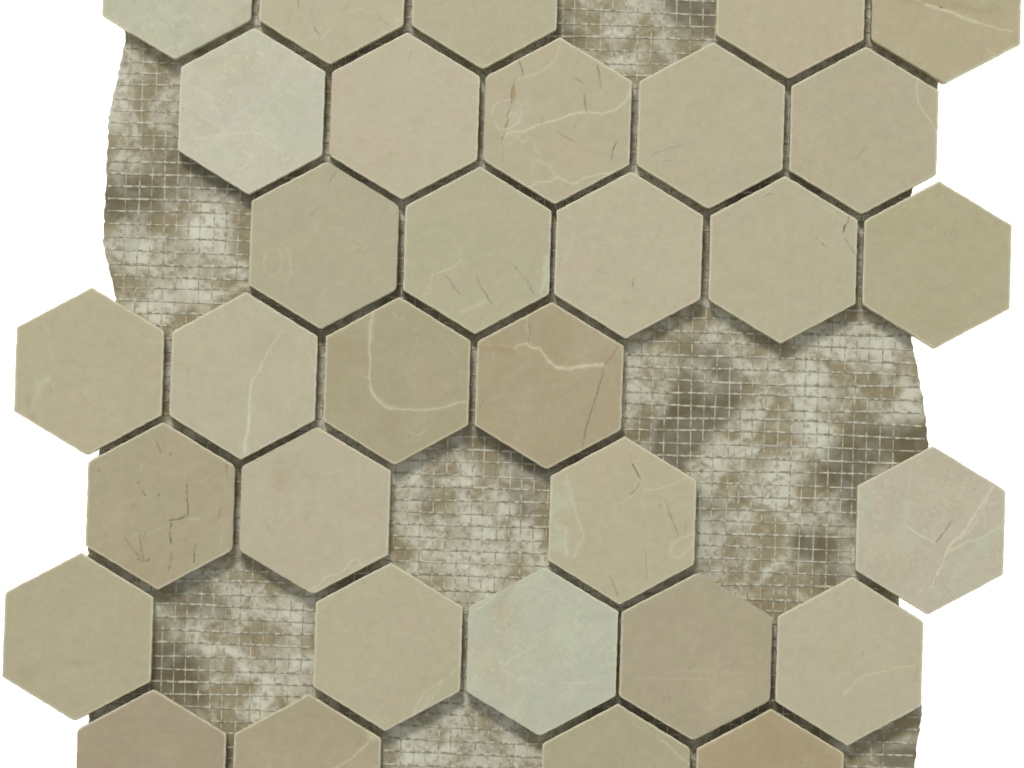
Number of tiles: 32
